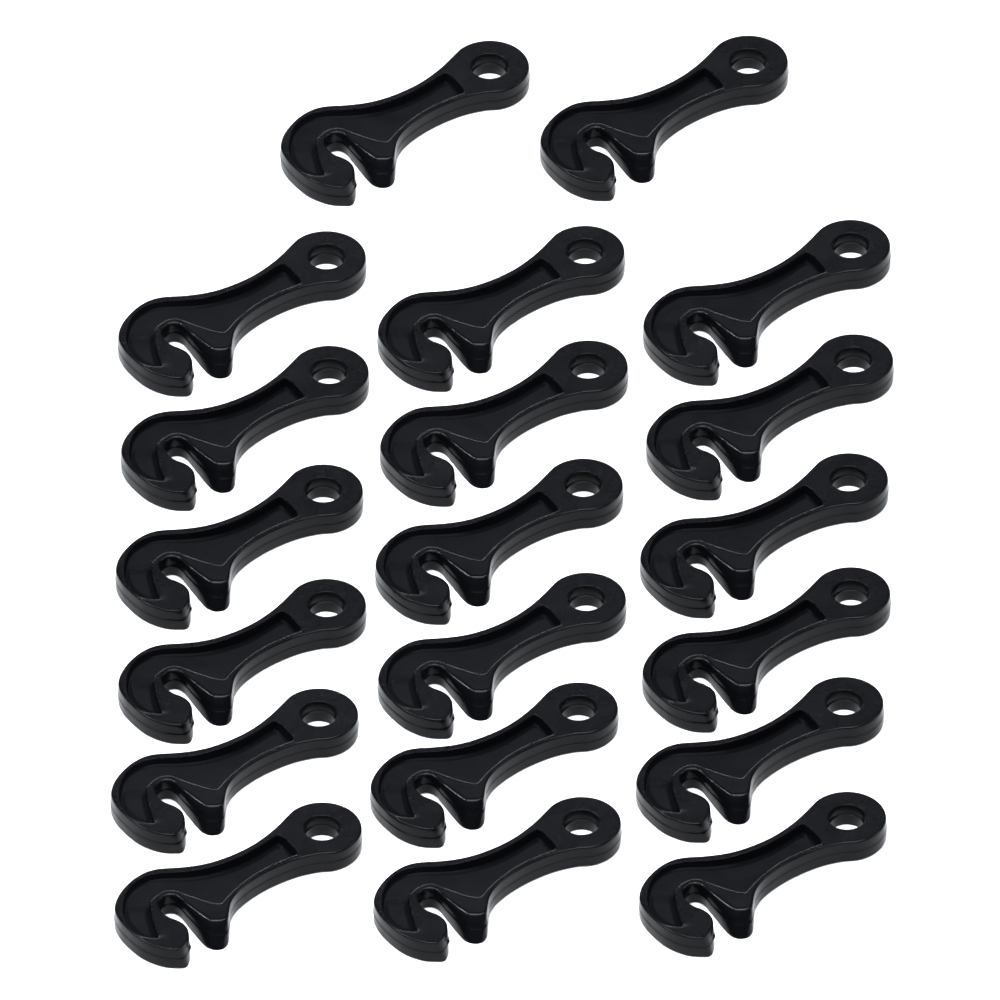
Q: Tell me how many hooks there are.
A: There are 20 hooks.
